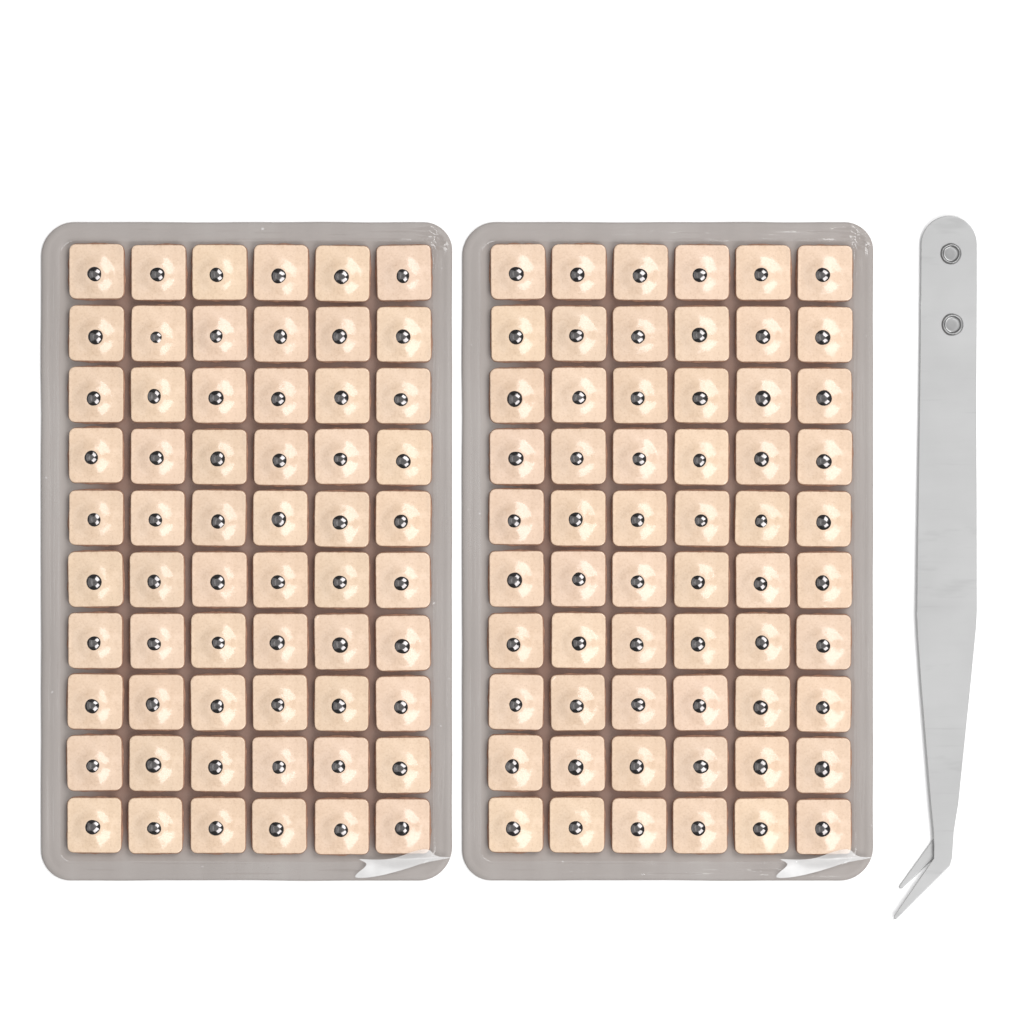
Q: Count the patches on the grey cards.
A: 120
